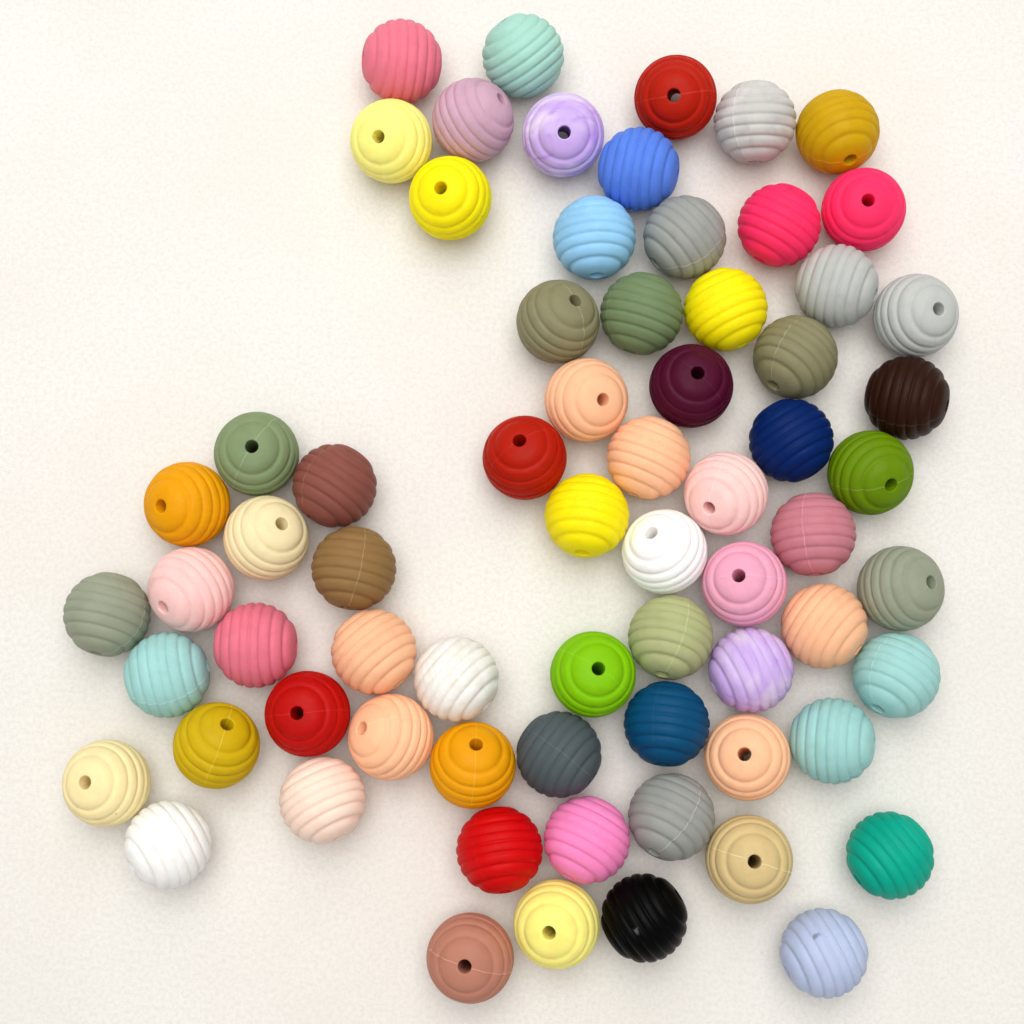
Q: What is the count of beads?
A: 69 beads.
